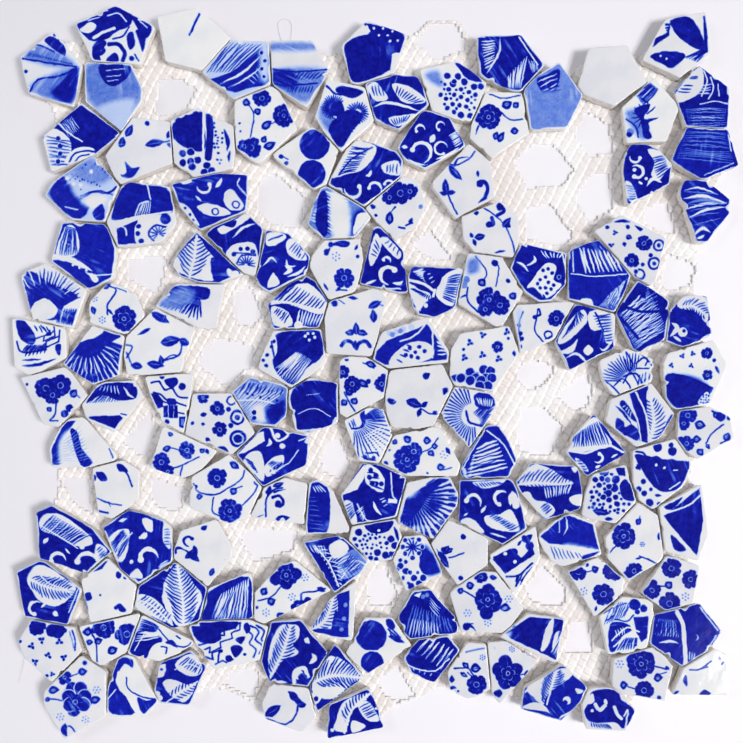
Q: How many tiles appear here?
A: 133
